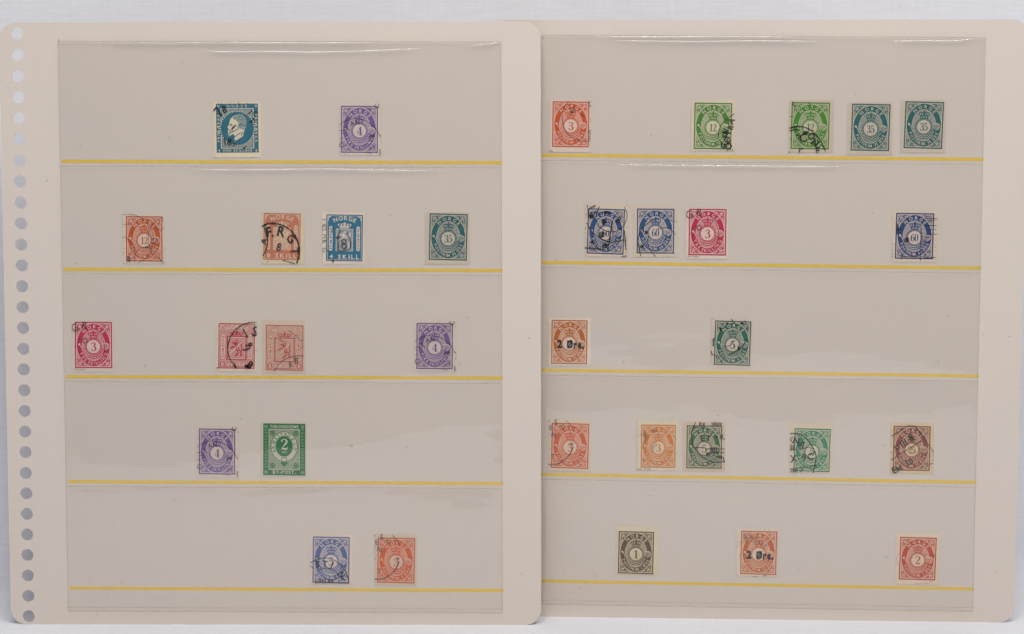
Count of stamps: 33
